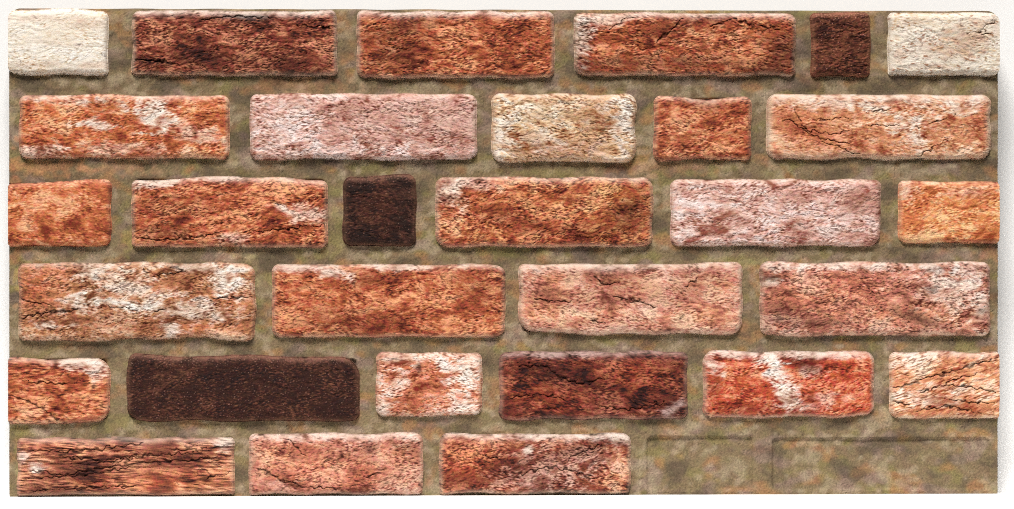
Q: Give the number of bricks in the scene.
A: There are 30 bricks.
